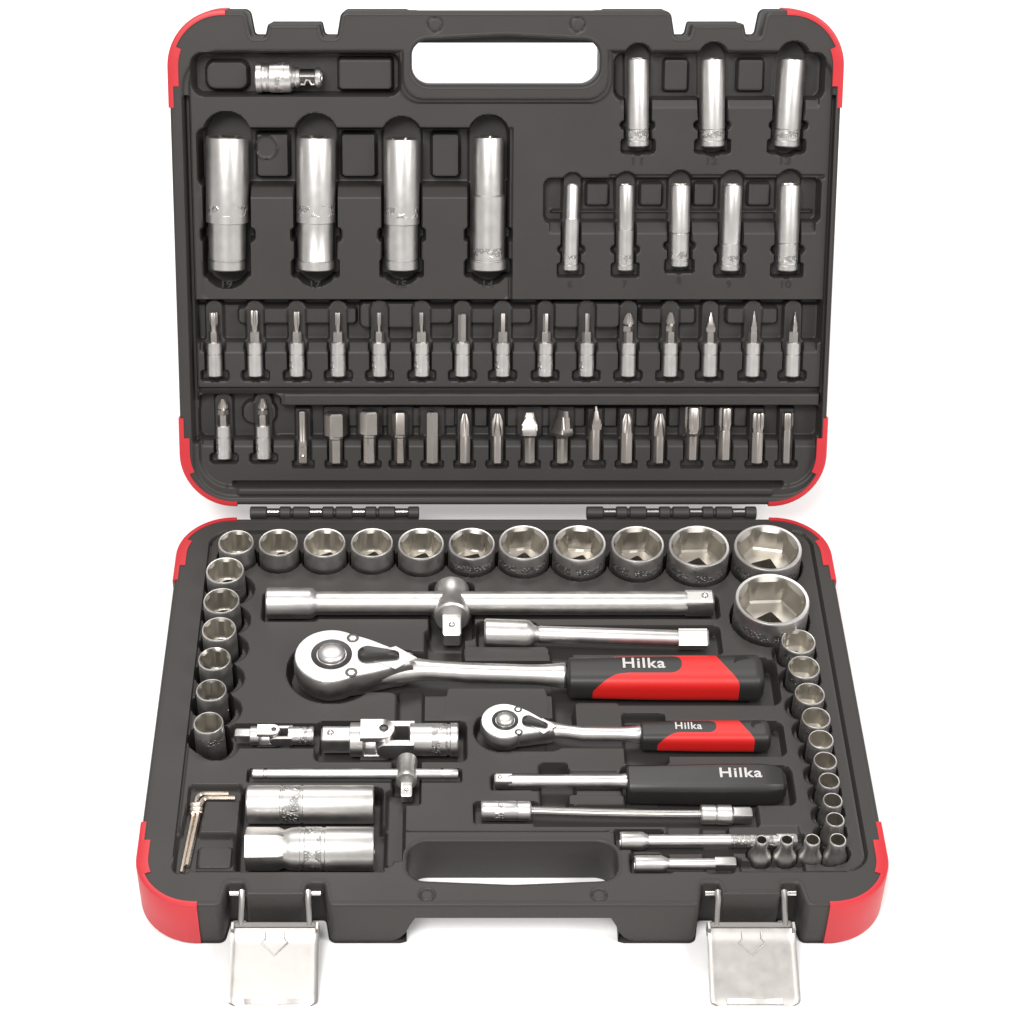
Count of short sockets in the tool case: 31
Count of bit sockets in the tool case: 17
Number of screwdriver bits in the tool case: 16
